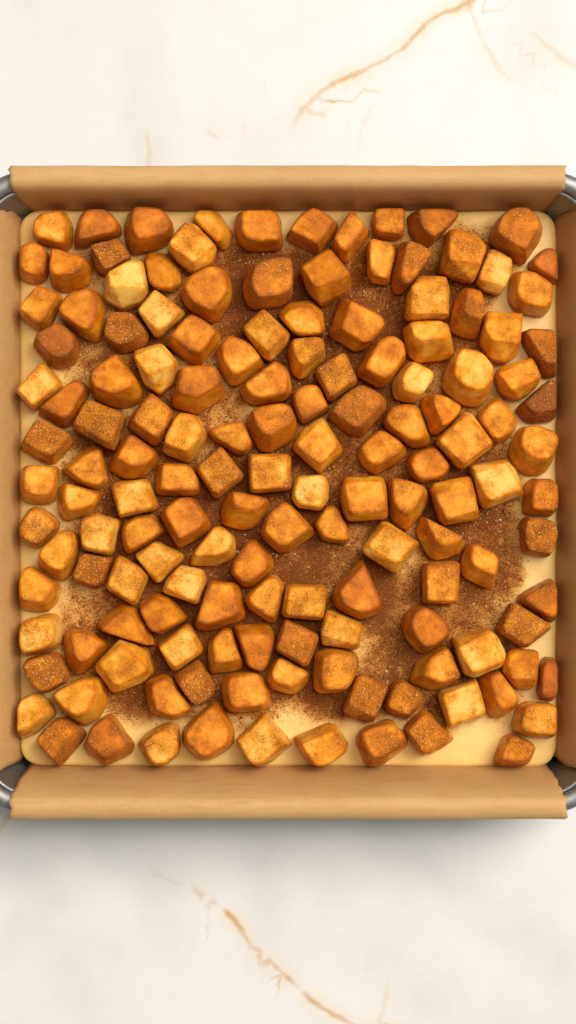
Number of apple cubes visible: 146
